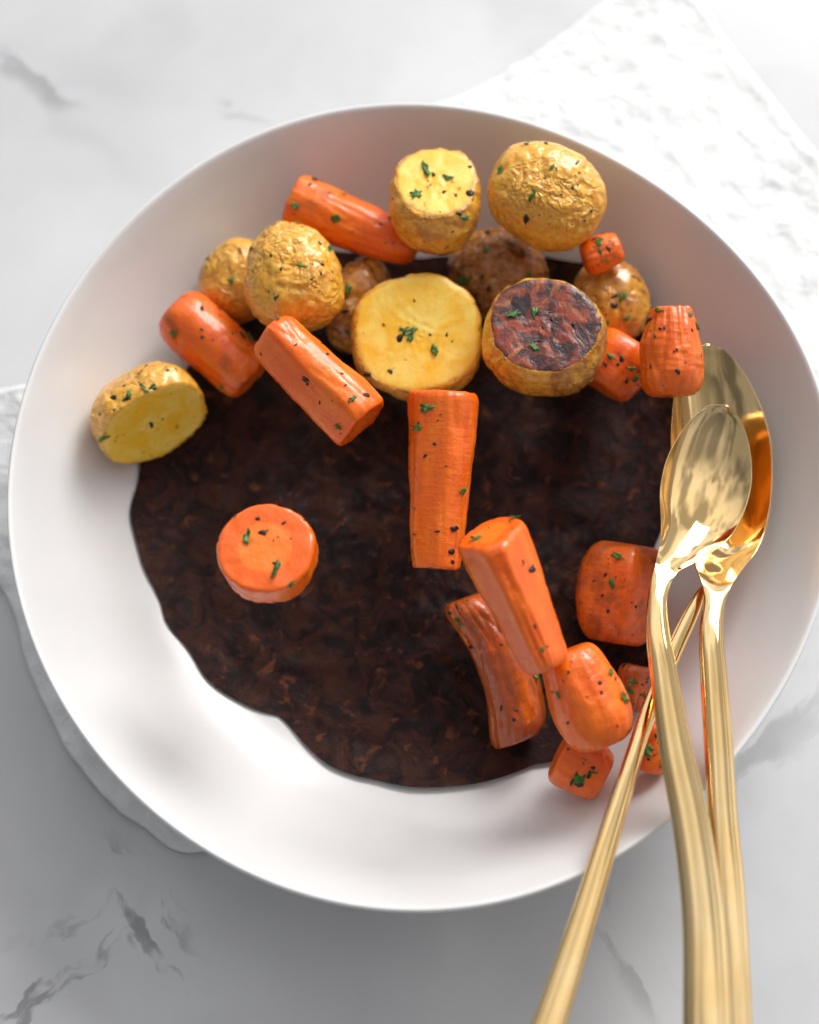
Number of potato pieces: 10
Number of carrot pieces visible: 15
